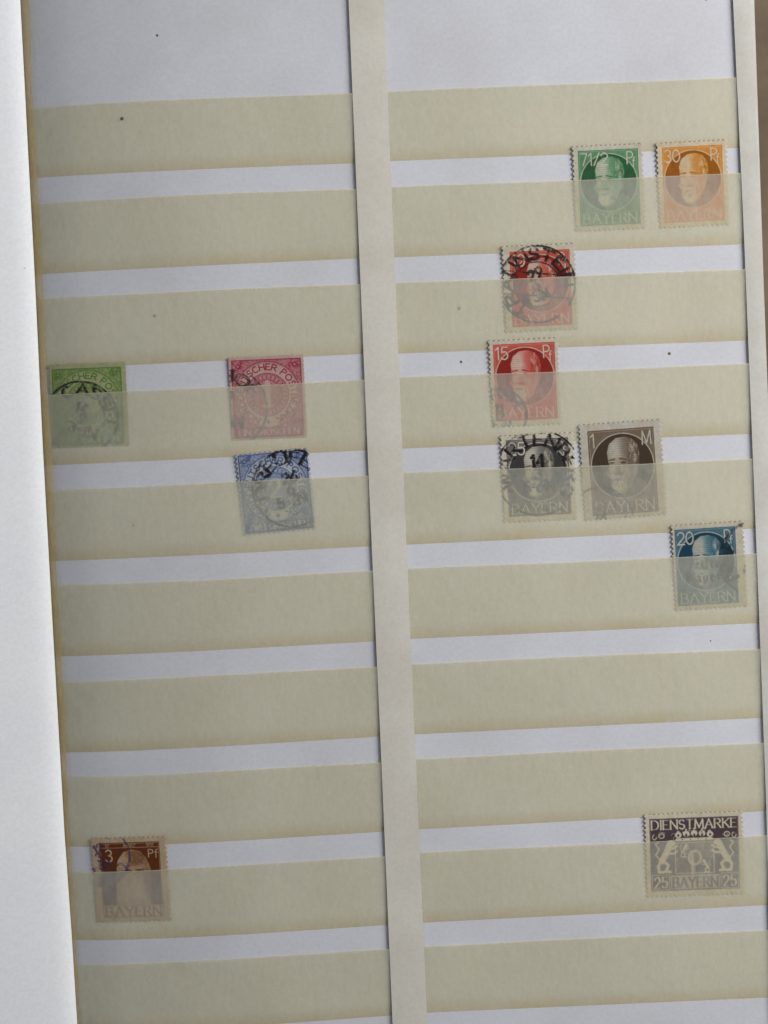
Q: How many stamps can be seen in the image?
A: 12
